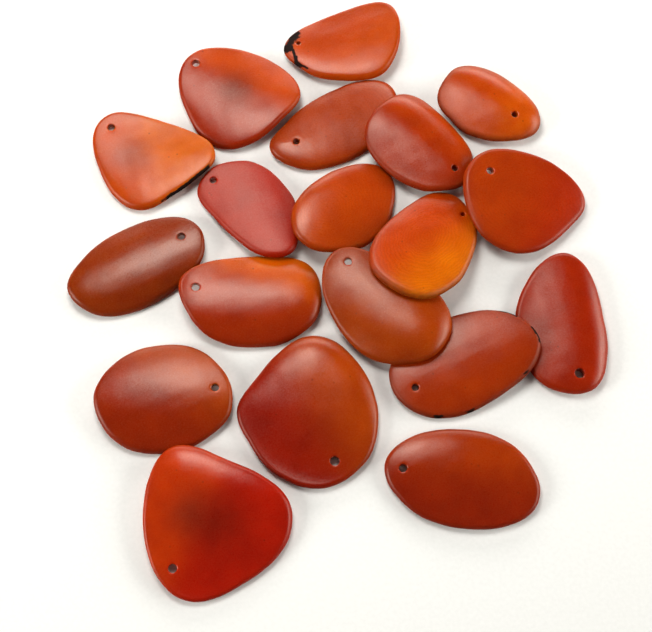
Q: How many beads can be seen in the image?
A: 19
